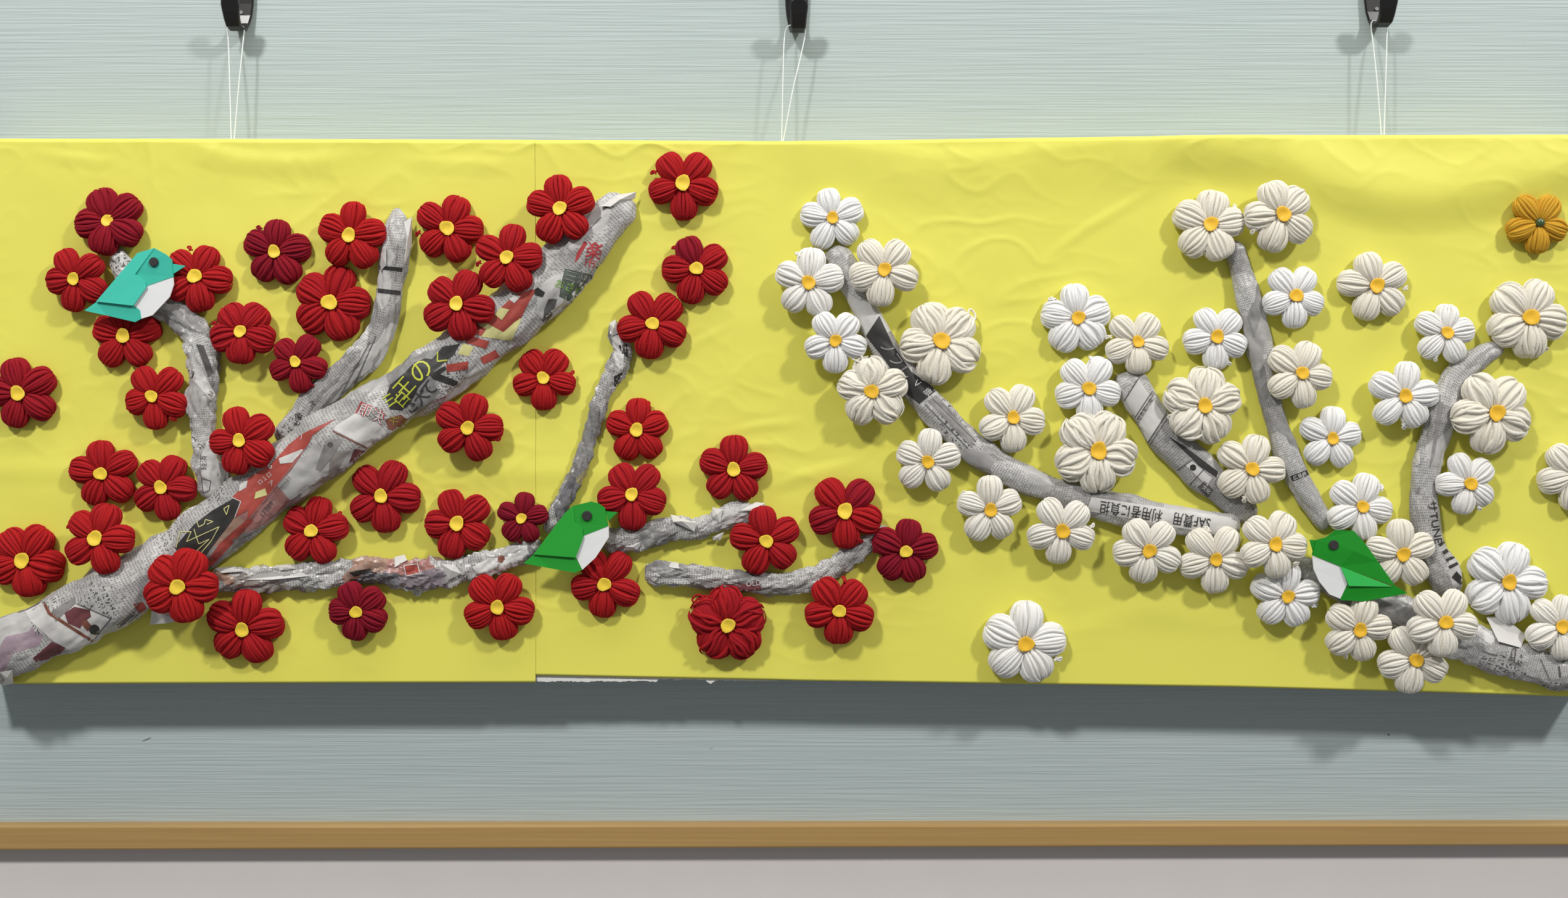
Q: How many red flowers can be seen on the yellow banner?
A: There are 42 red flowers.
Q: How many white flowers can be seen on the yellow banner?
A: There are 41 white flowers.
